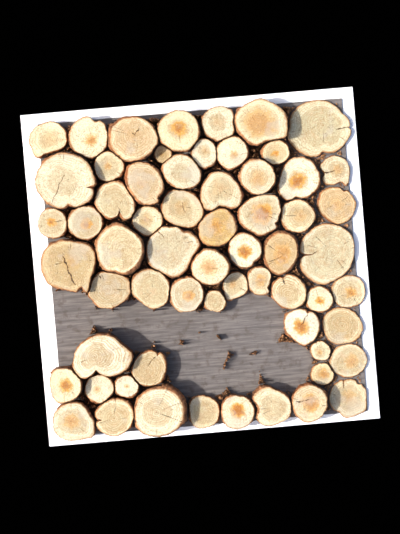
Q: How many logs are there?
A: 62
